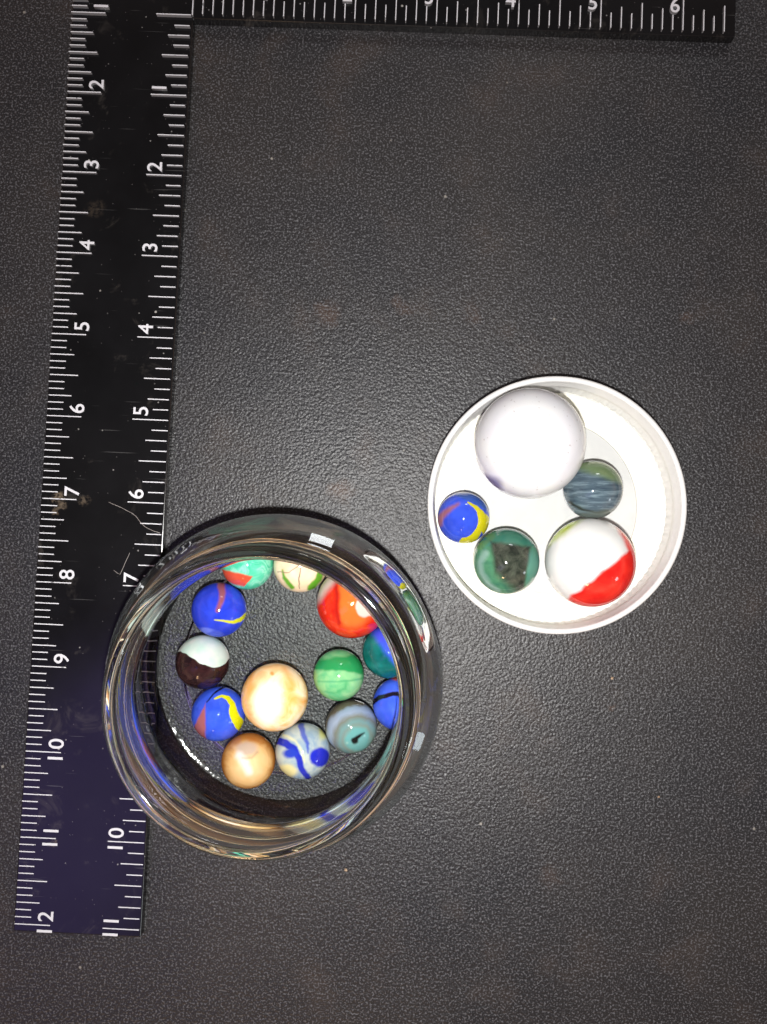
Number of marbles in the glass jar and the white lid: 18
